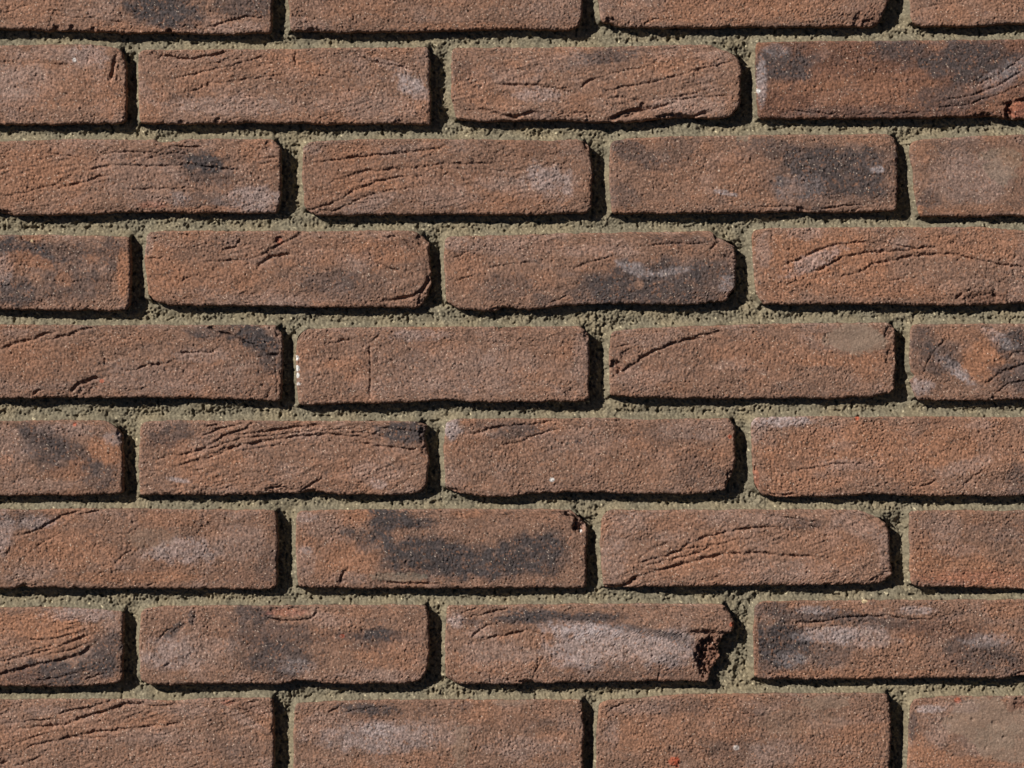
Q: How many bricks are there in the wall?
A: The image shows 36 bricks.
